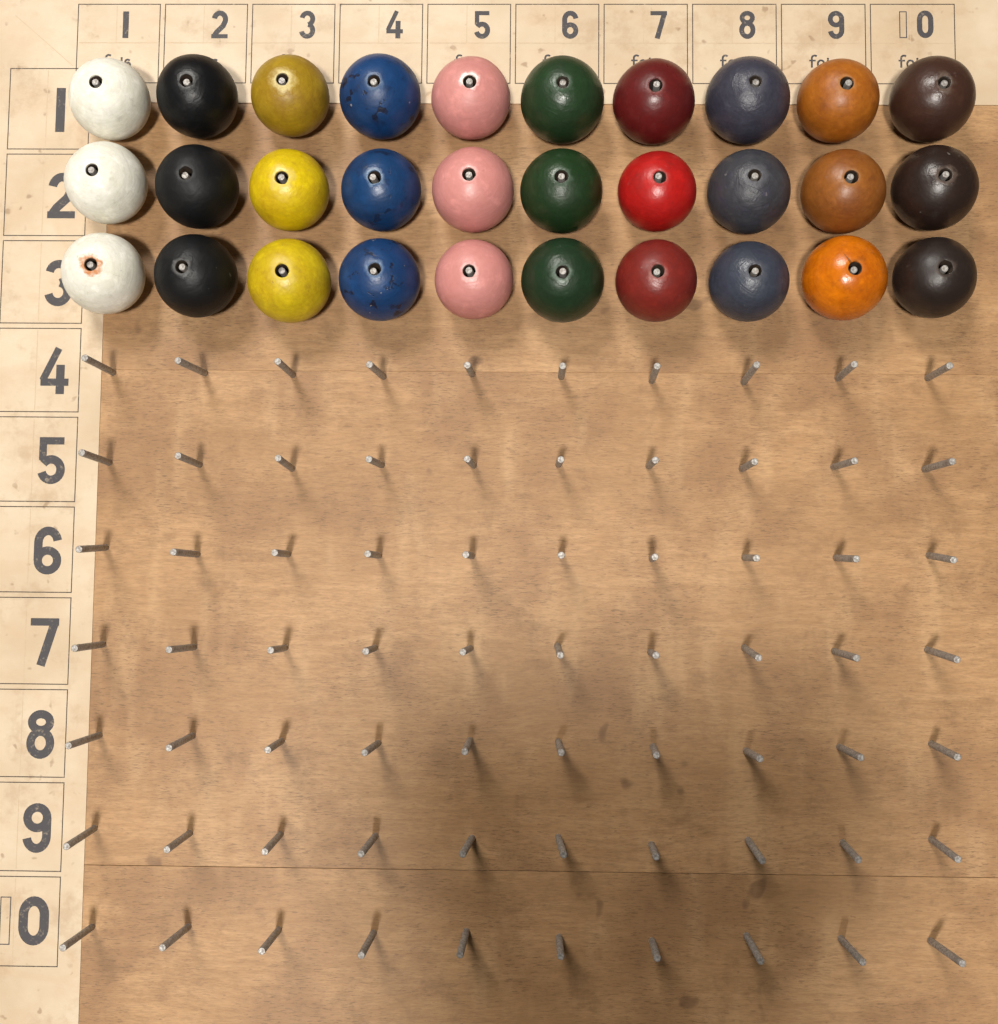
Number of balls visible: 30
